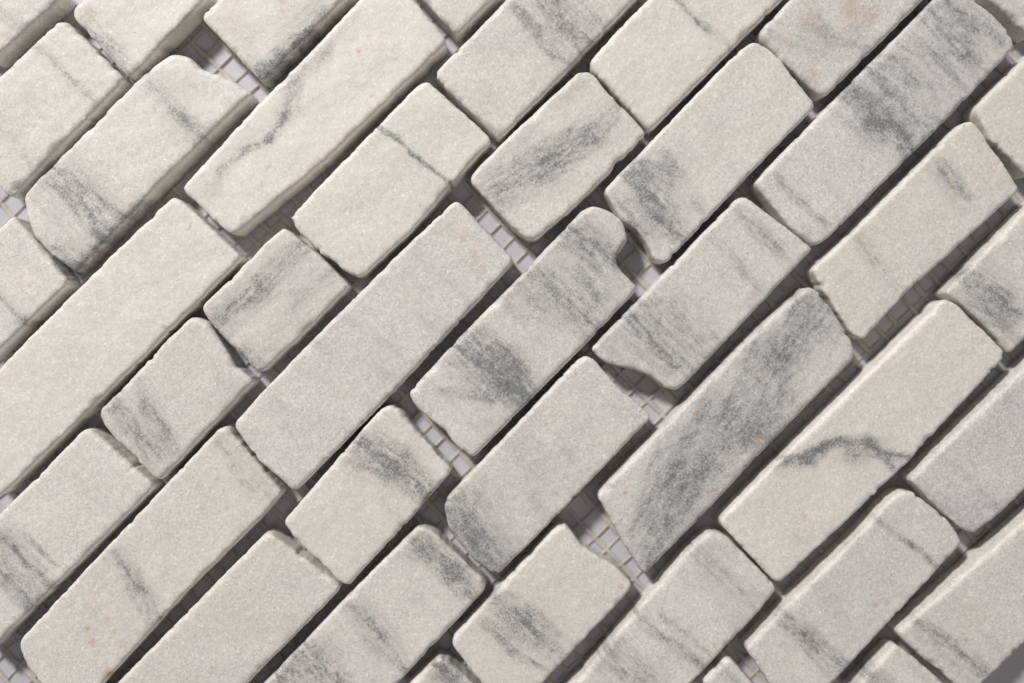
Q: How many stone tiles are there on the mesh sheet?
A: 41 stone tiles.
